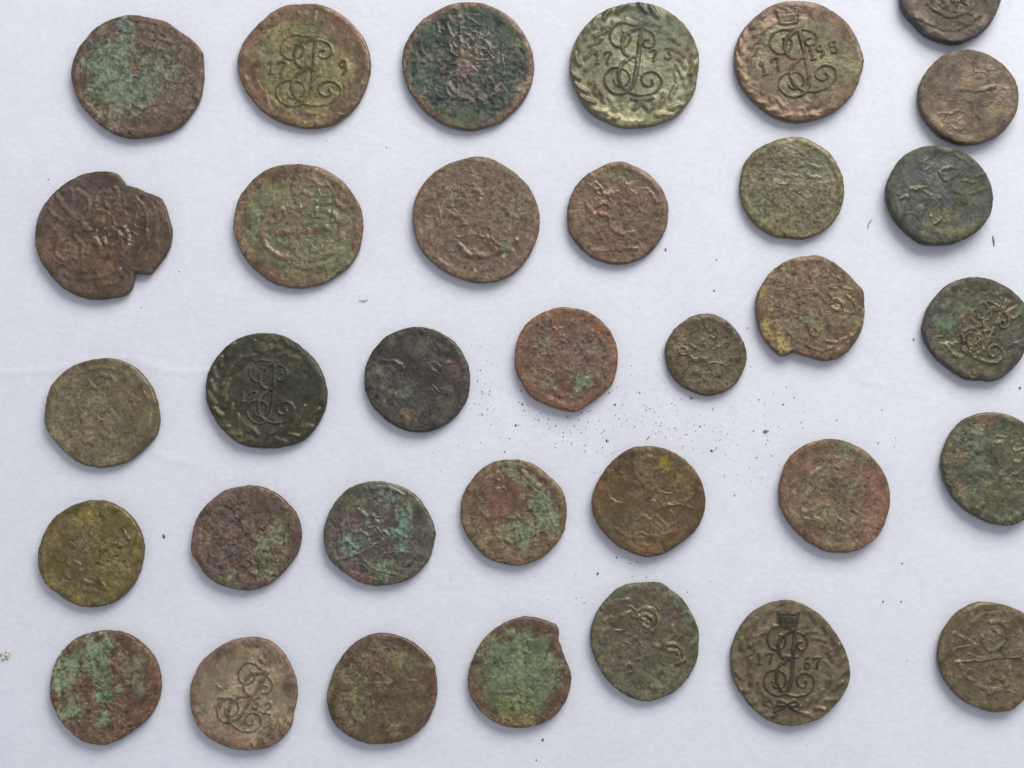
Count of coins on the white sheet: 34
